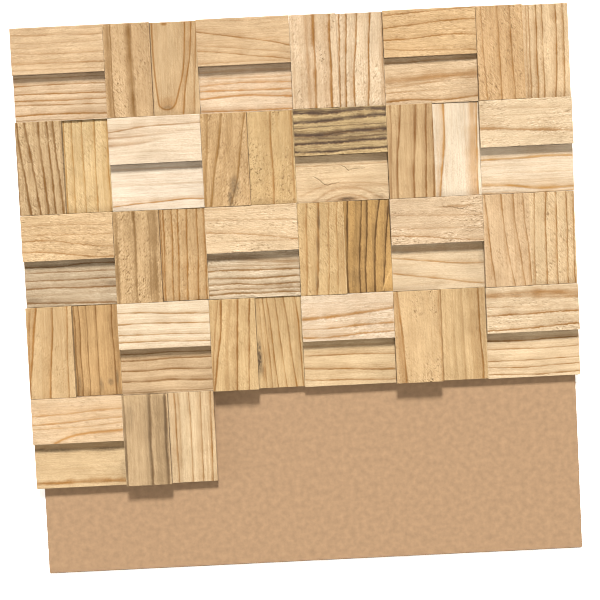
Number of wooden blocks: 52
